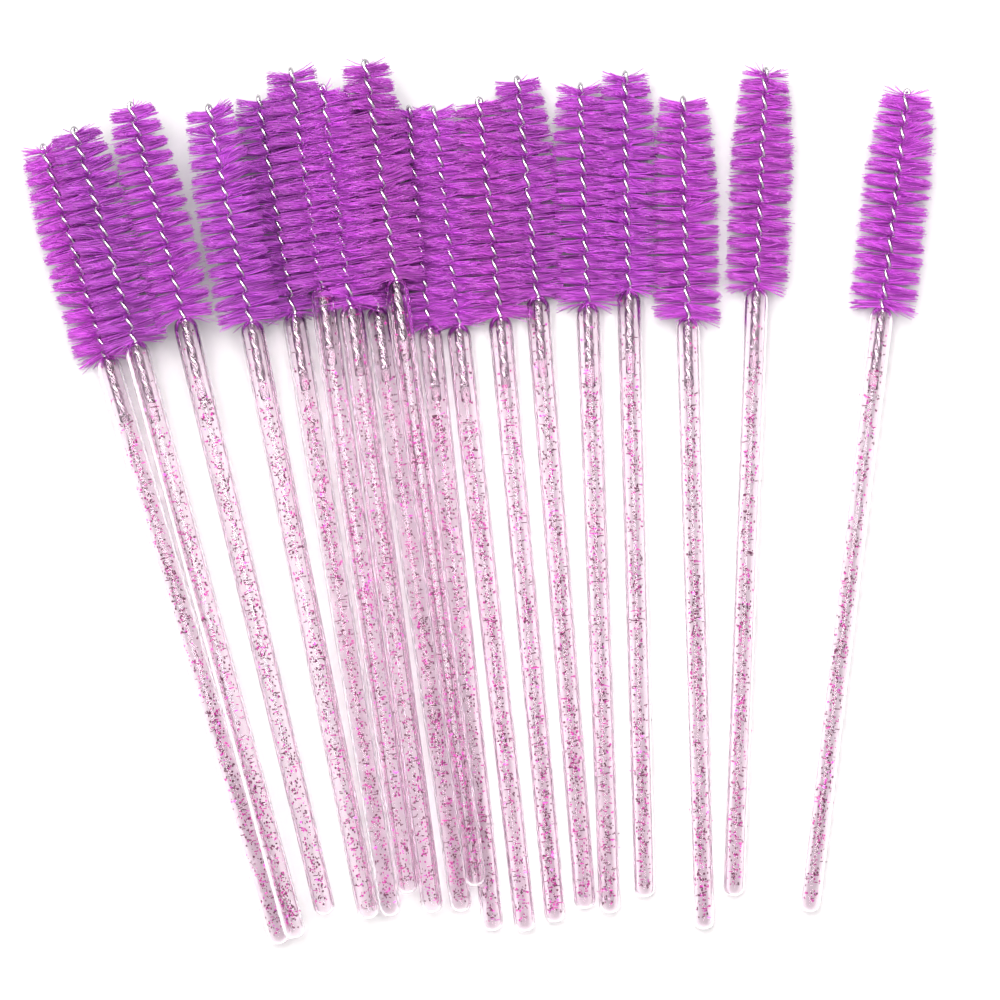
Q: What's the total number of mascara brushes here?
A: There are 18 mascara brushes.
